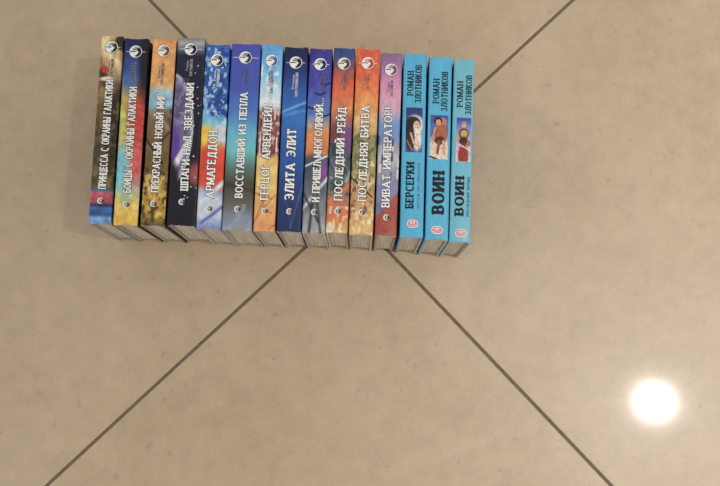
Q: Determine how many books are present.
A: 15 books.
